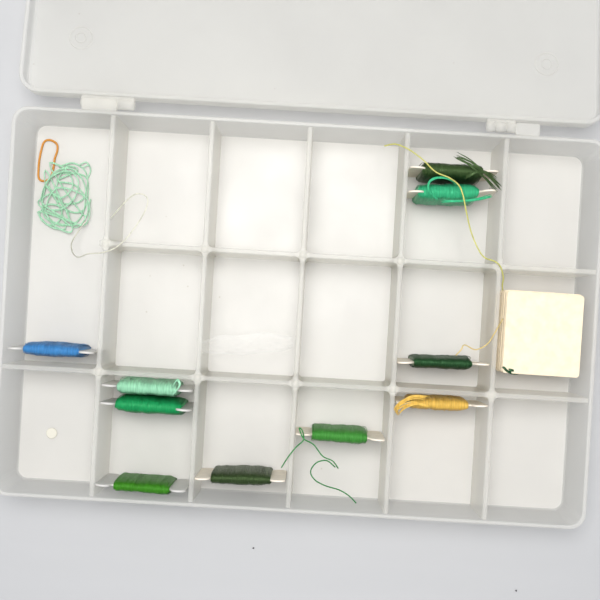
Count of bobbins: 10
